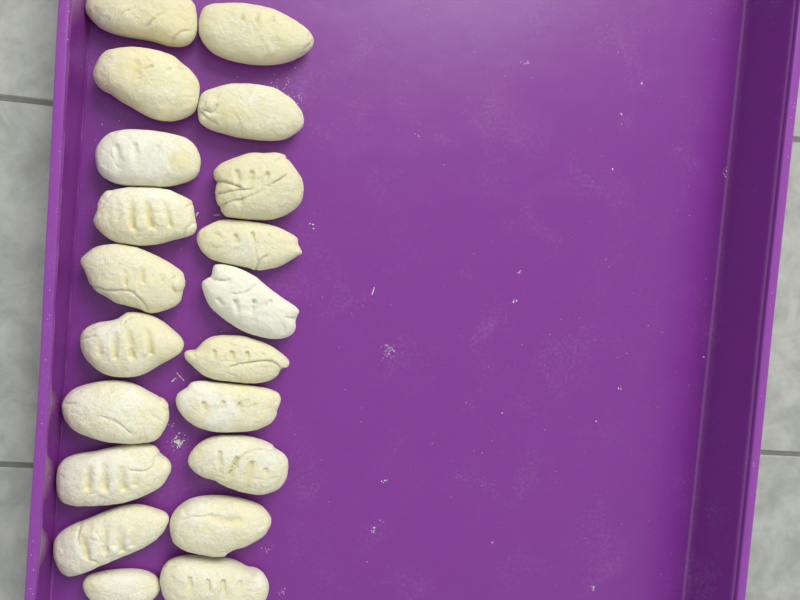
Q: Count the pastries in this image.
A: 20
